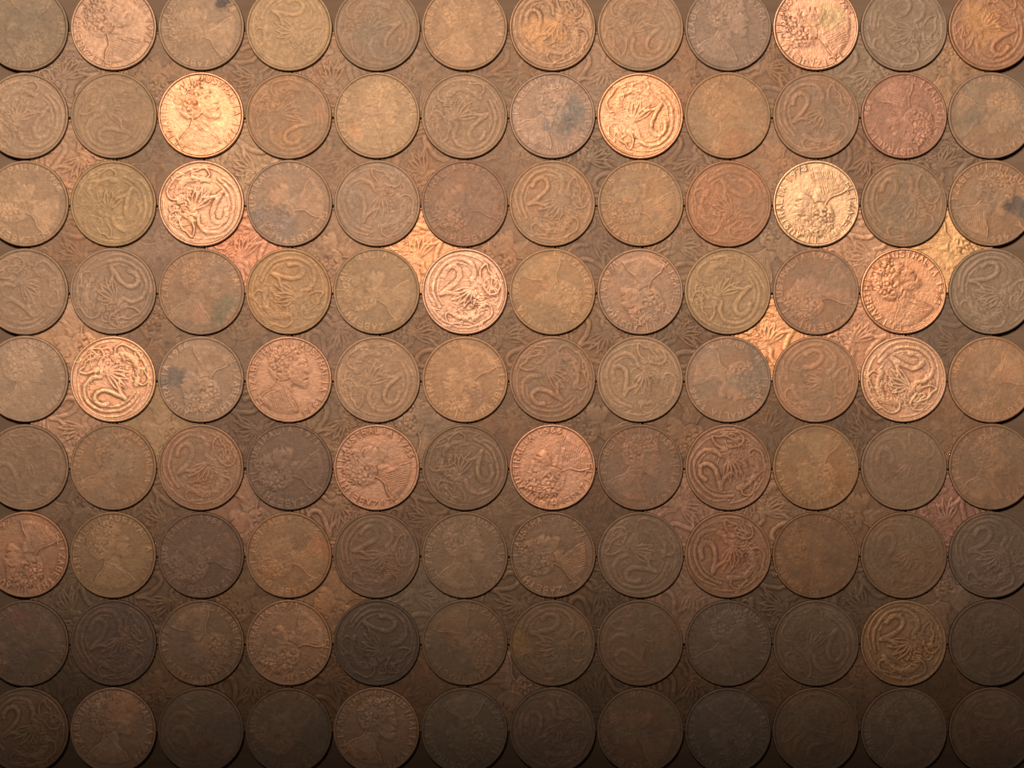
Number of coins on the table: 196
